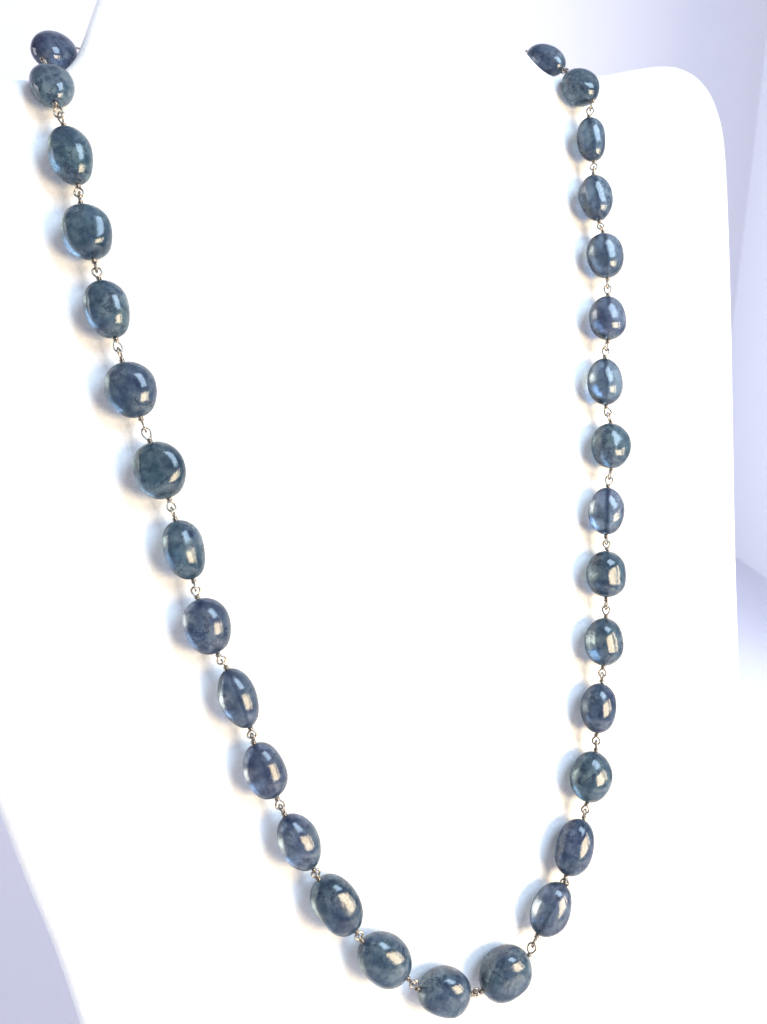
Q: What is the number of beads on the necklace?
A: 31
